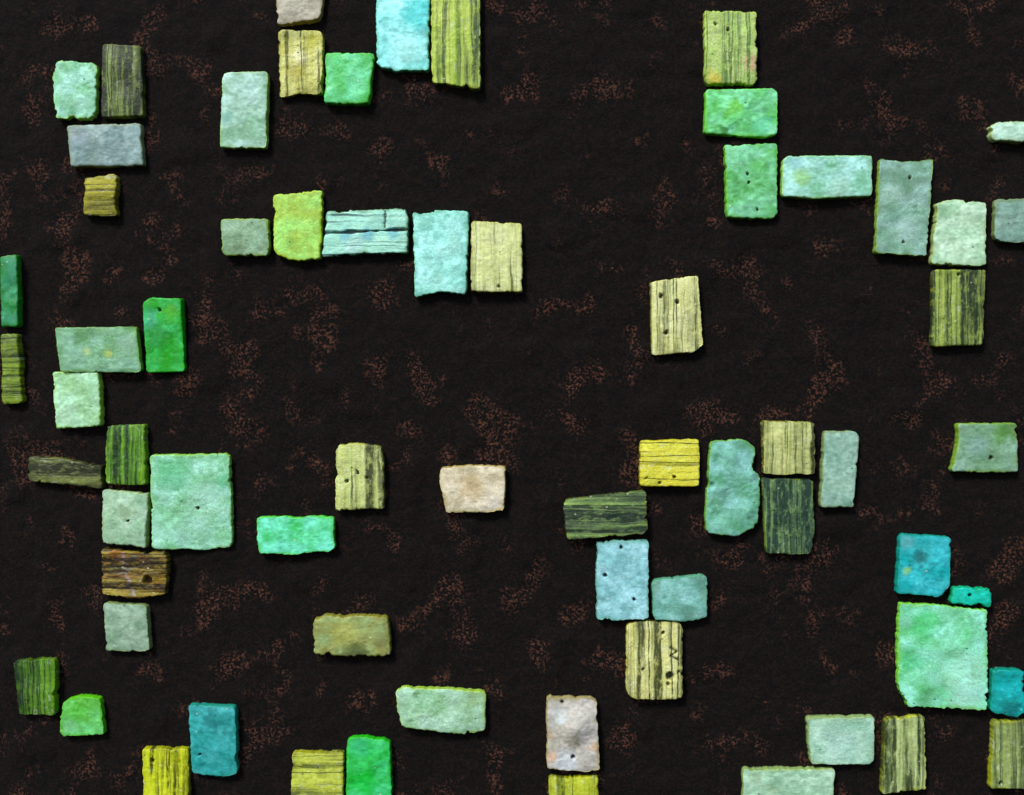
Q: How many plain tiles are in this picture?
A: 42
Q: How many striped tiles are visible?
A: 25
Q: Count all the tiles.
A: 67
